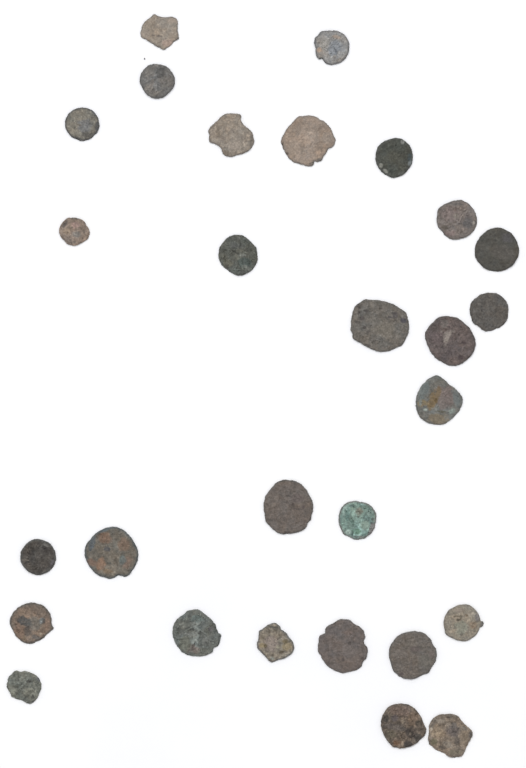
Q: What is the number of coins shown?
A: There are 28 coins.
